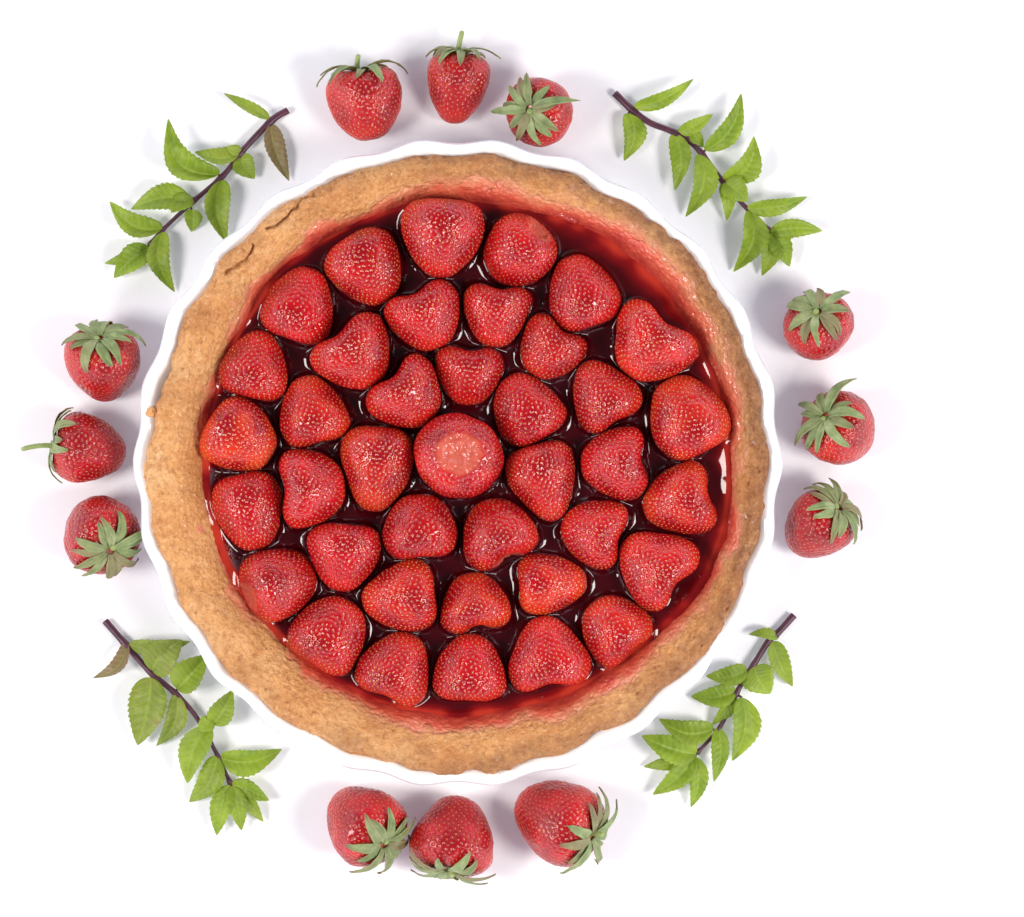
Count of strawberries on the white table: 51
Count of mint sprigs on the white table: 4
